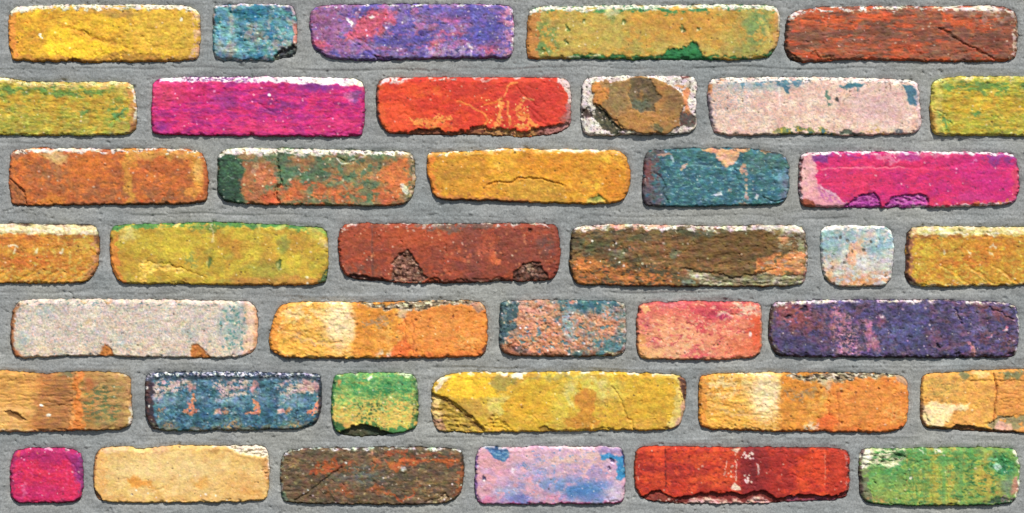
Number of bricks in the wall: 39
